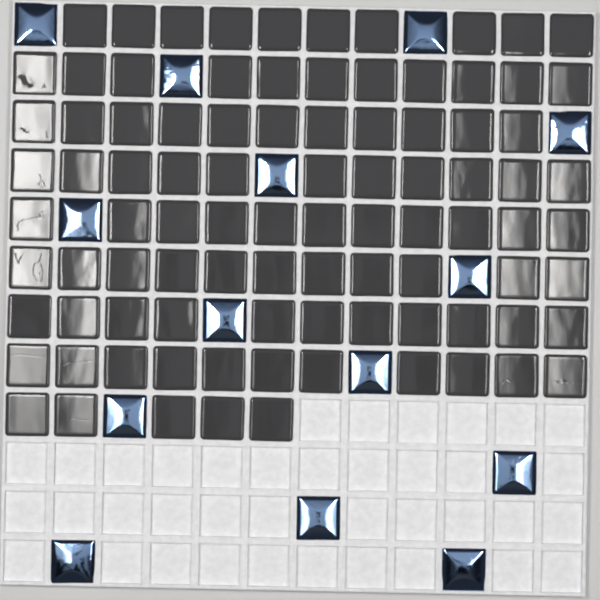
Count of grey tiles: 92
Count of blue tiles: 14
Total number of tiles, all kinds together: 106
